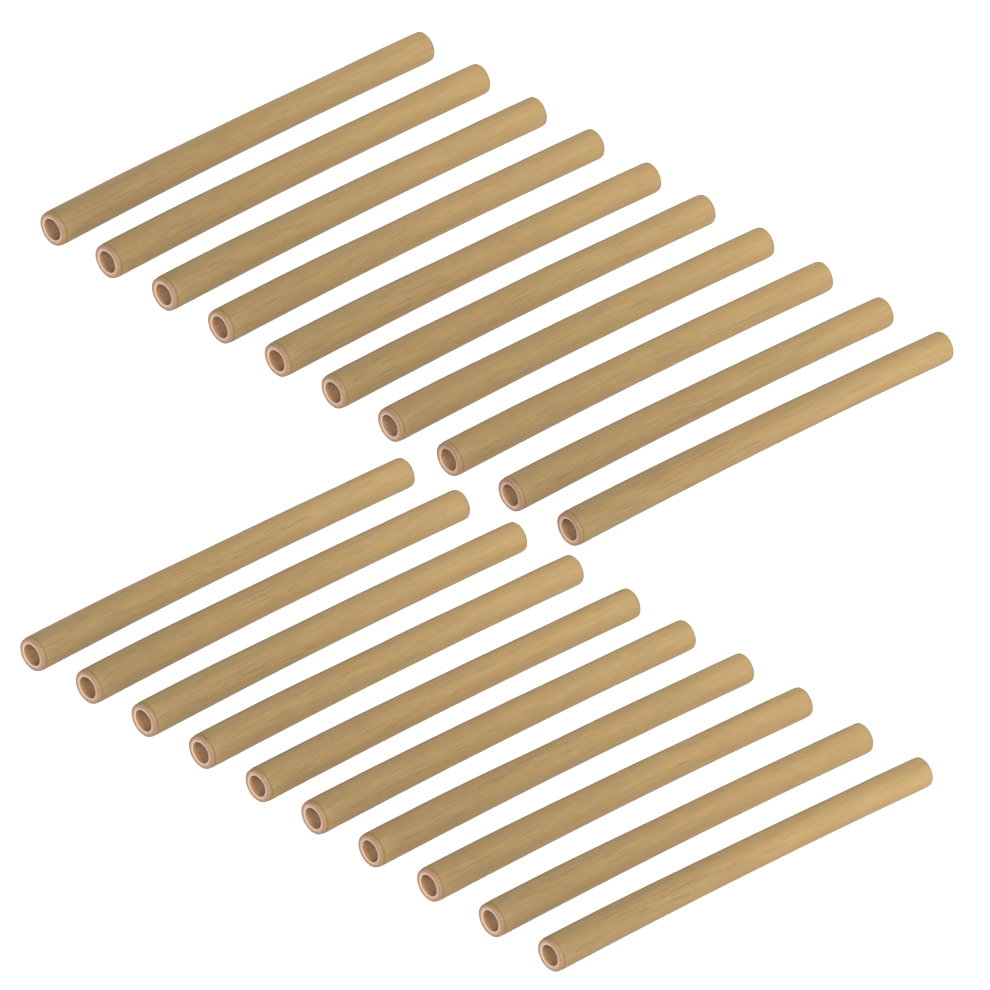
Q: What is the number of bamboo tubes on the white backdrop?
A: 20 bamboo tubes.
